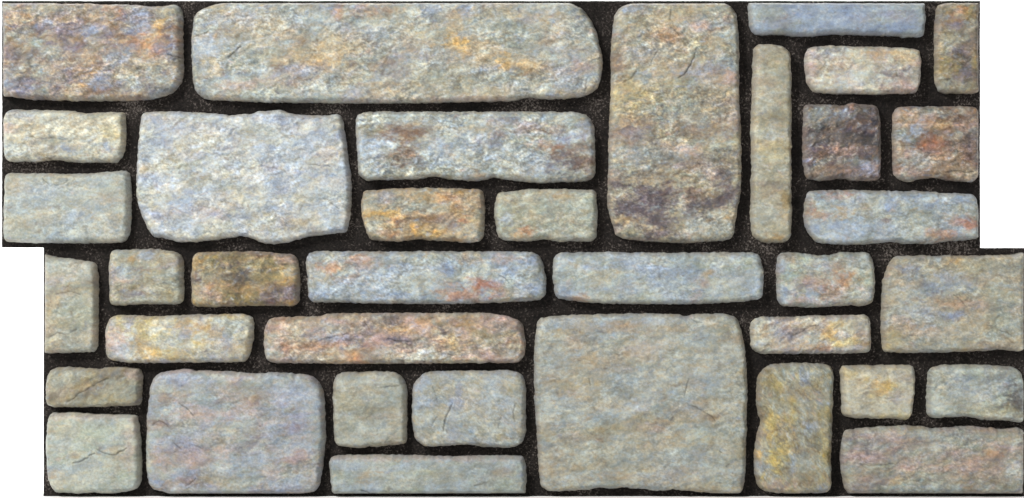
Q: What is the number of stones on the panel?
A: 37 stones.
